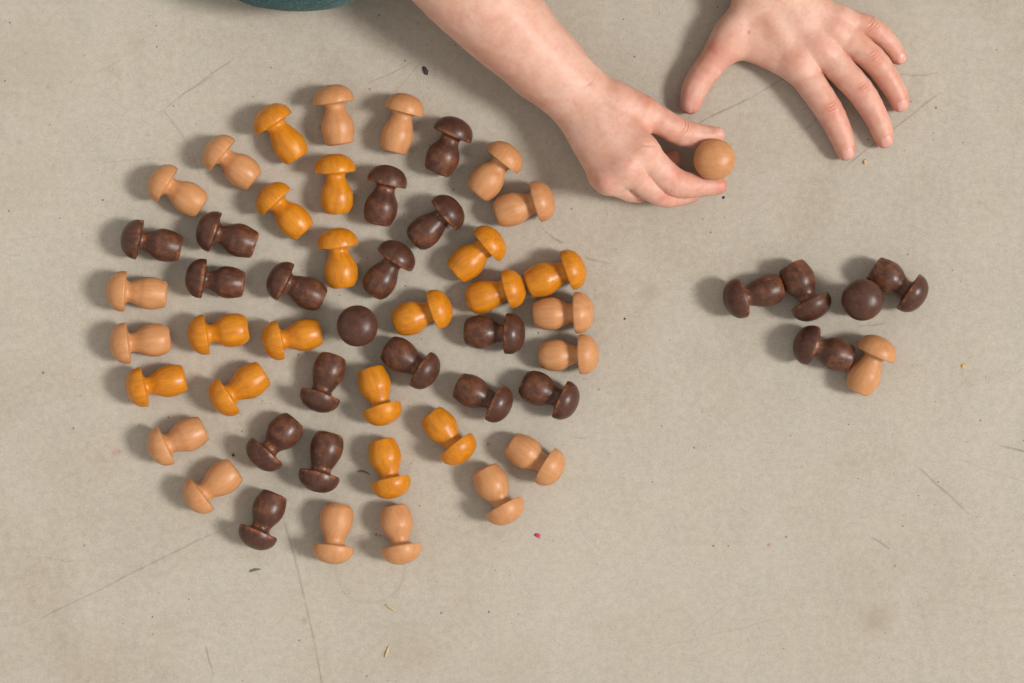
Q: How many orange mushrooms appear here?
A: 15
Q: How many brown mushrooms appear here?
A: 22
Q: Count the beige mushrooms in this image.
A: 18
